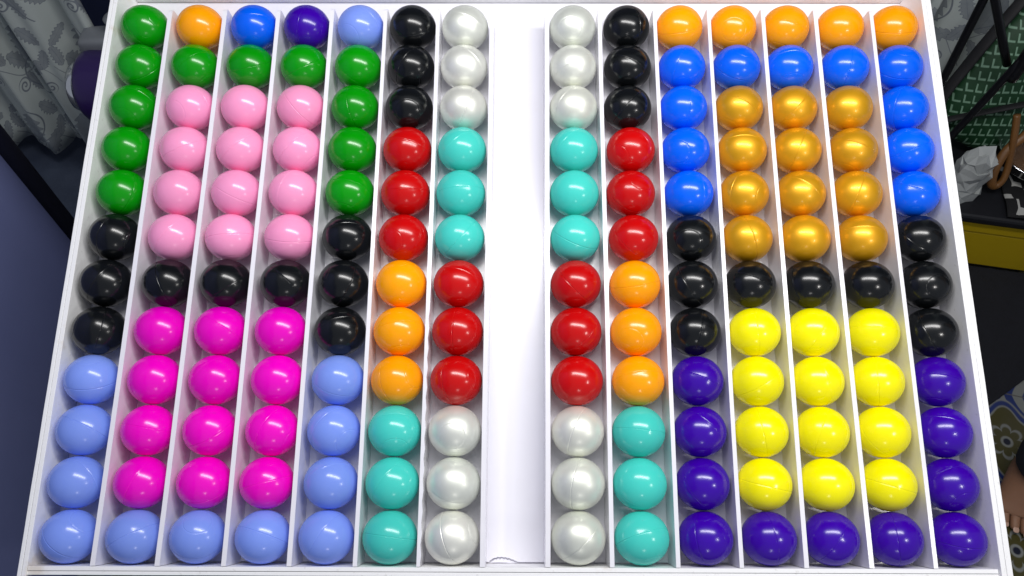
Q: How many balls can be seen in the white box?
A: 168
